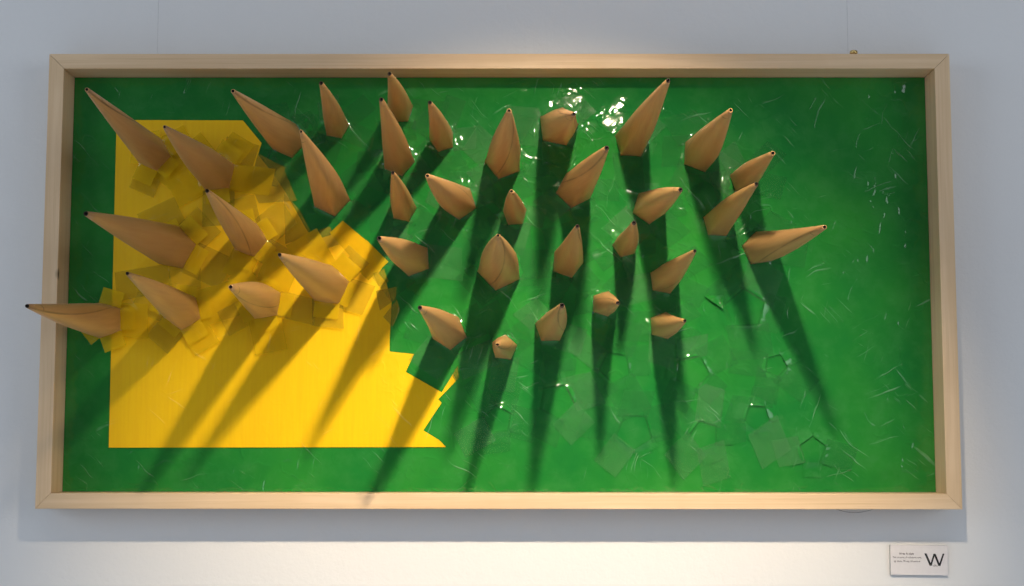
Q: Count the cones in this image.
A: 36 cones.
